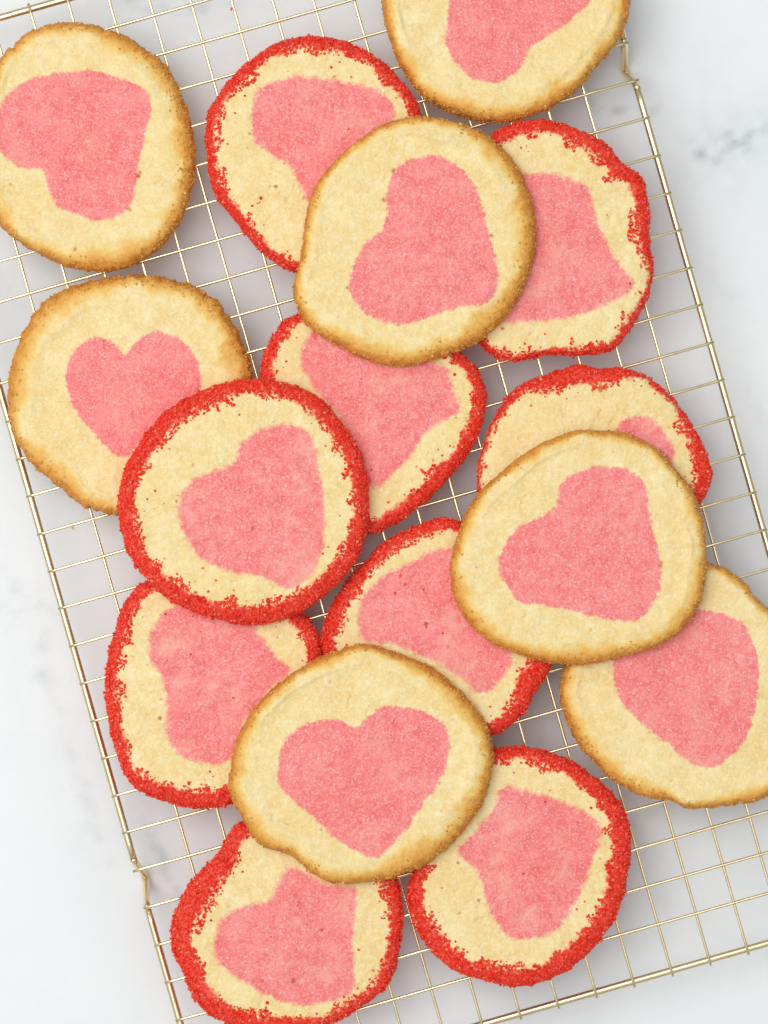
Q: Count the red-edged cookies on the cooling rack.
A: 9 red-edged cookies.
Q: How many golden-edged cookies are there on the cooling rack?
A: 7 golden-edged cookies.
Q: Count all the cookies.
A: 16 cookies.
